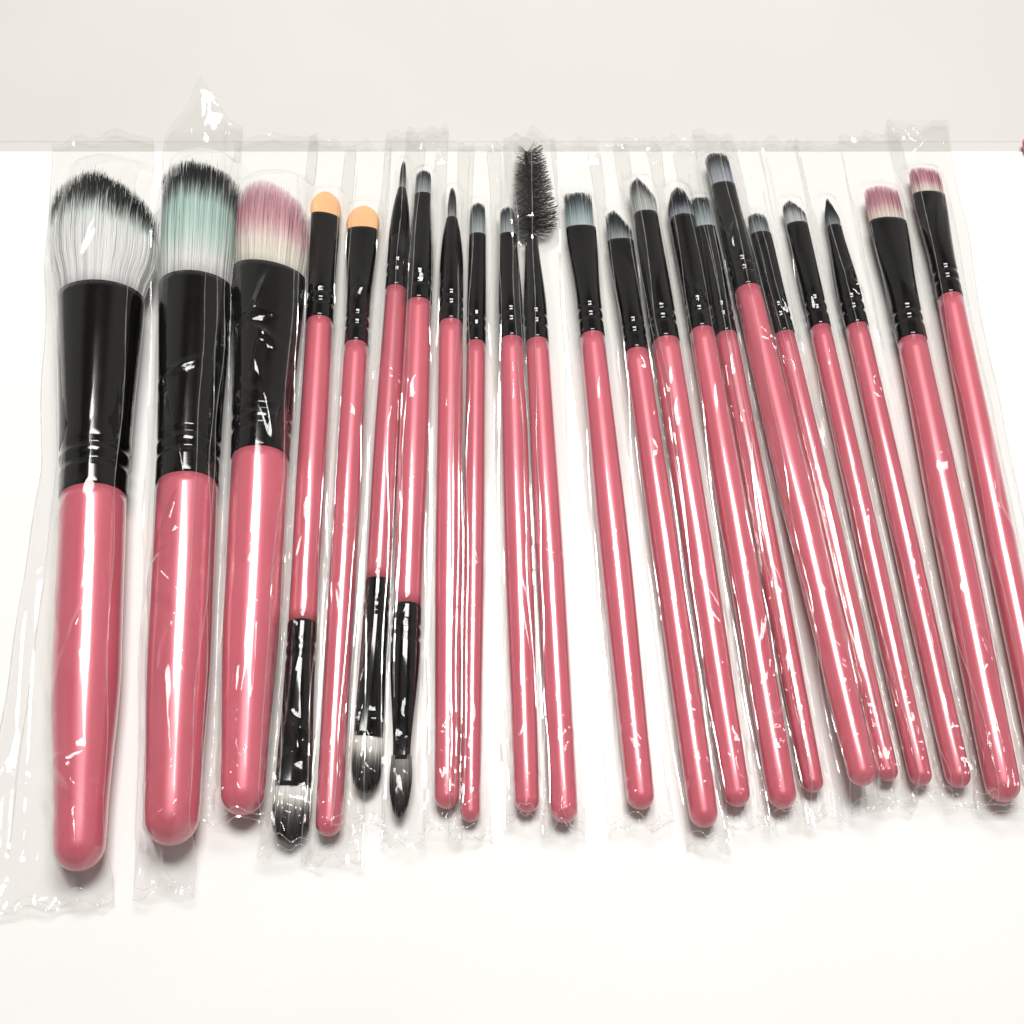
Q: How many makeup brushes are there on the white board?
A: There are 22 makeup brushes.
